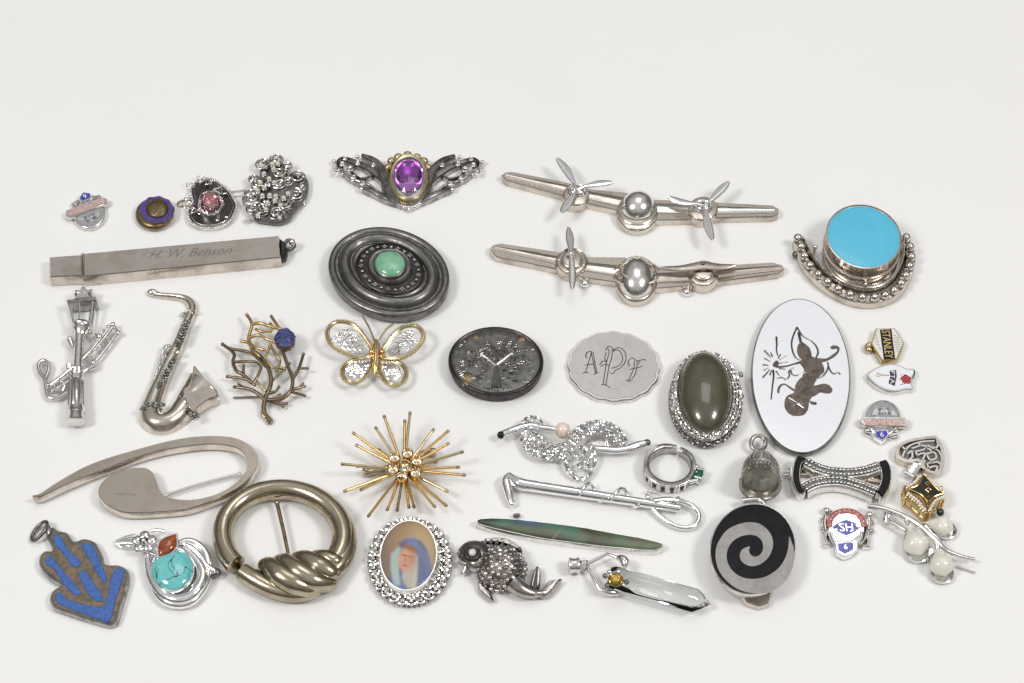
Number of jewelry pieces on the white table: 40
